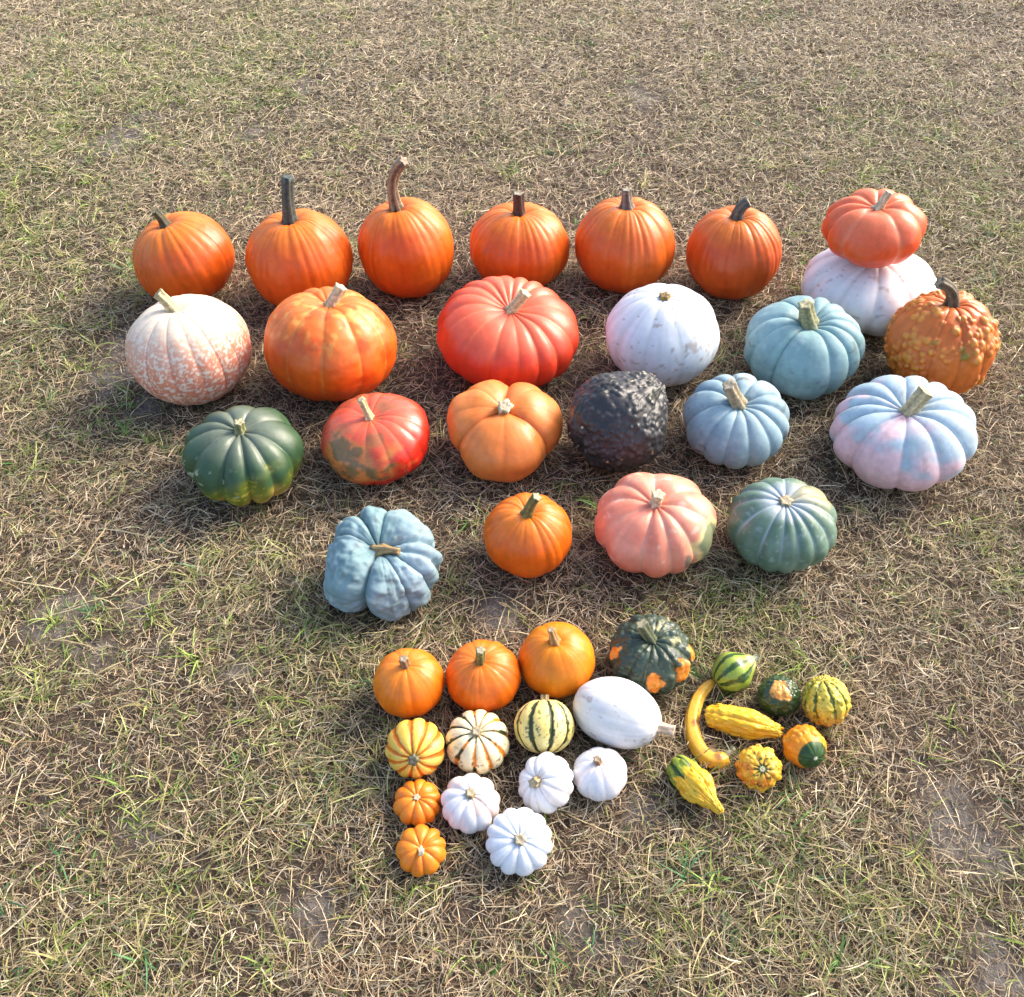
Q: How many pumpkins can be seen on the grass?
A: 38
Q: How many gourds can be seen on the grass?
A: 8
